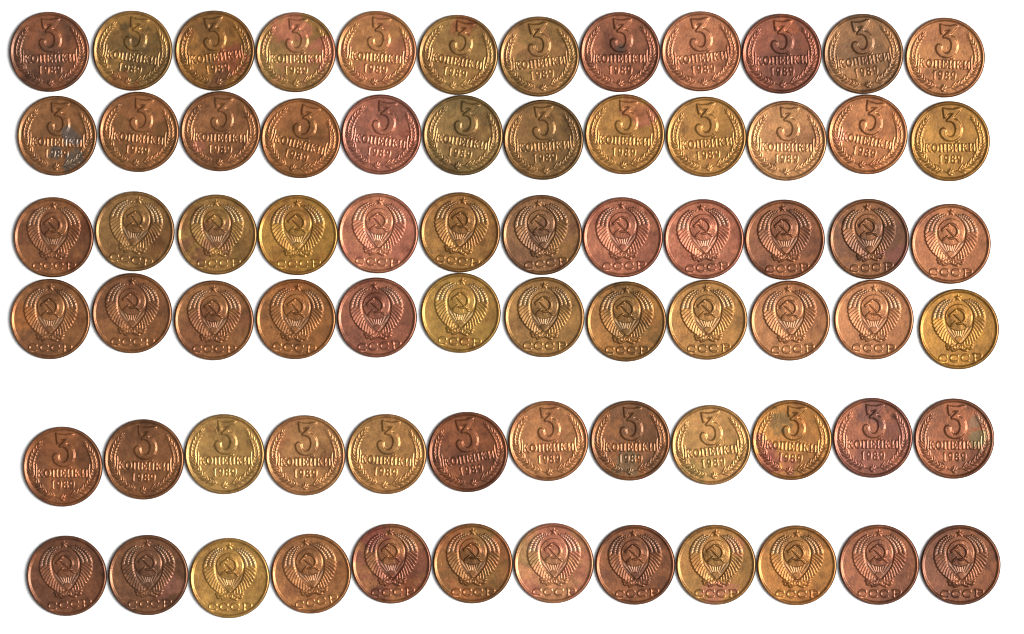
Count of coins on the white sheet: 72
